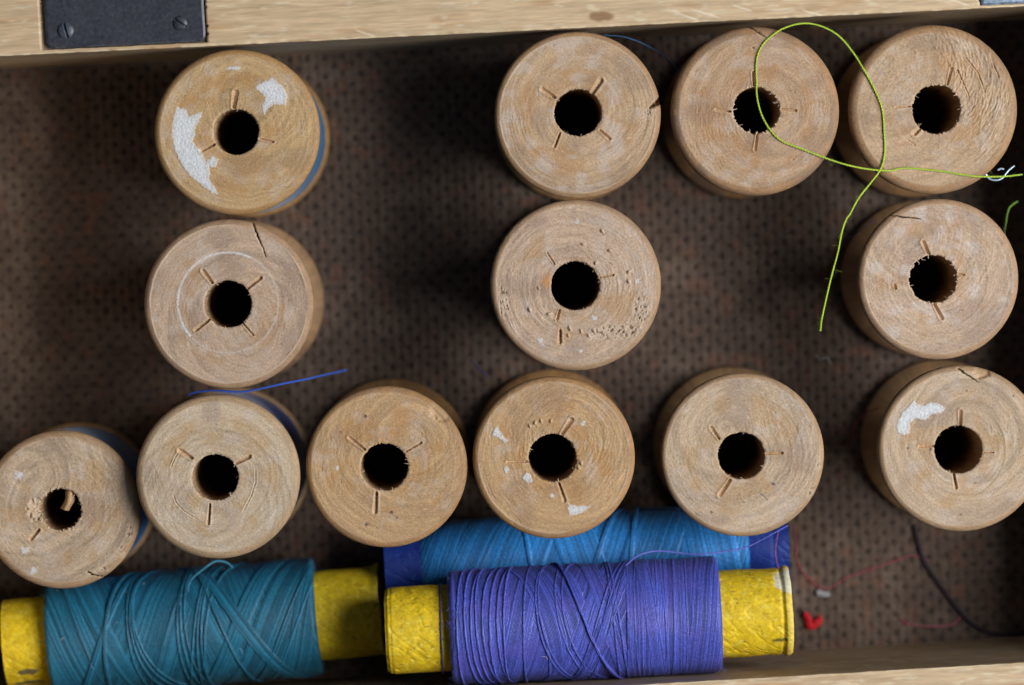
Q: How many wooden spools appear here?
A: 13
